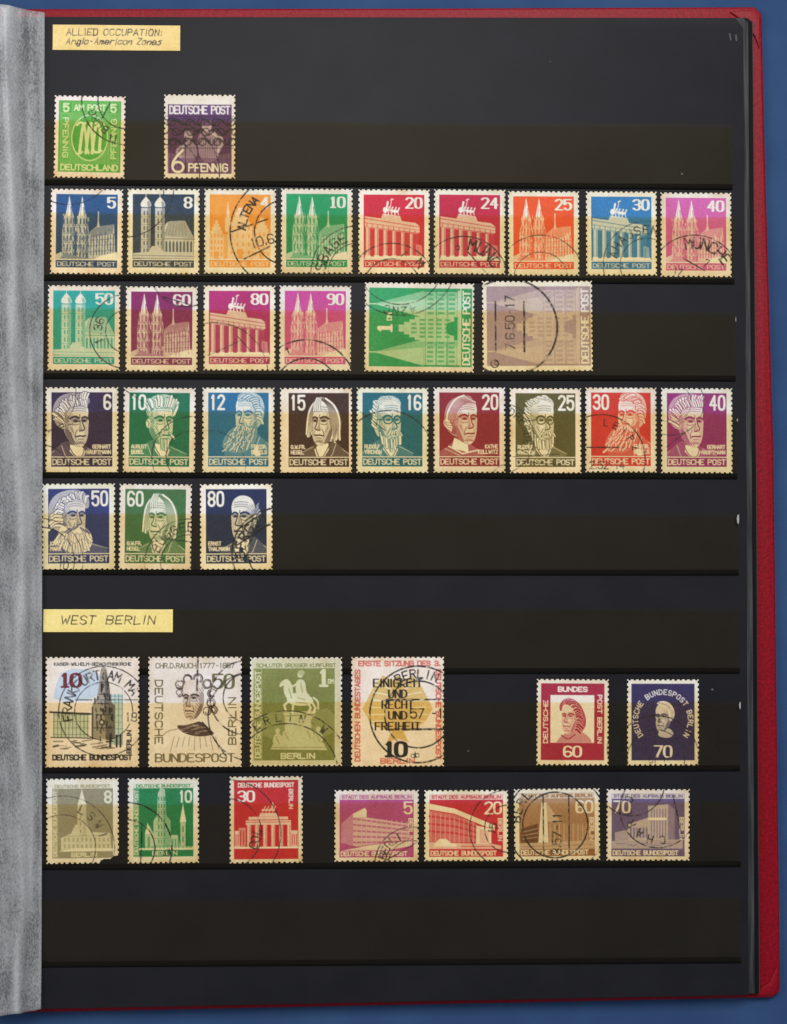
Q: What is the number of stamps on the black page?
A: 42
